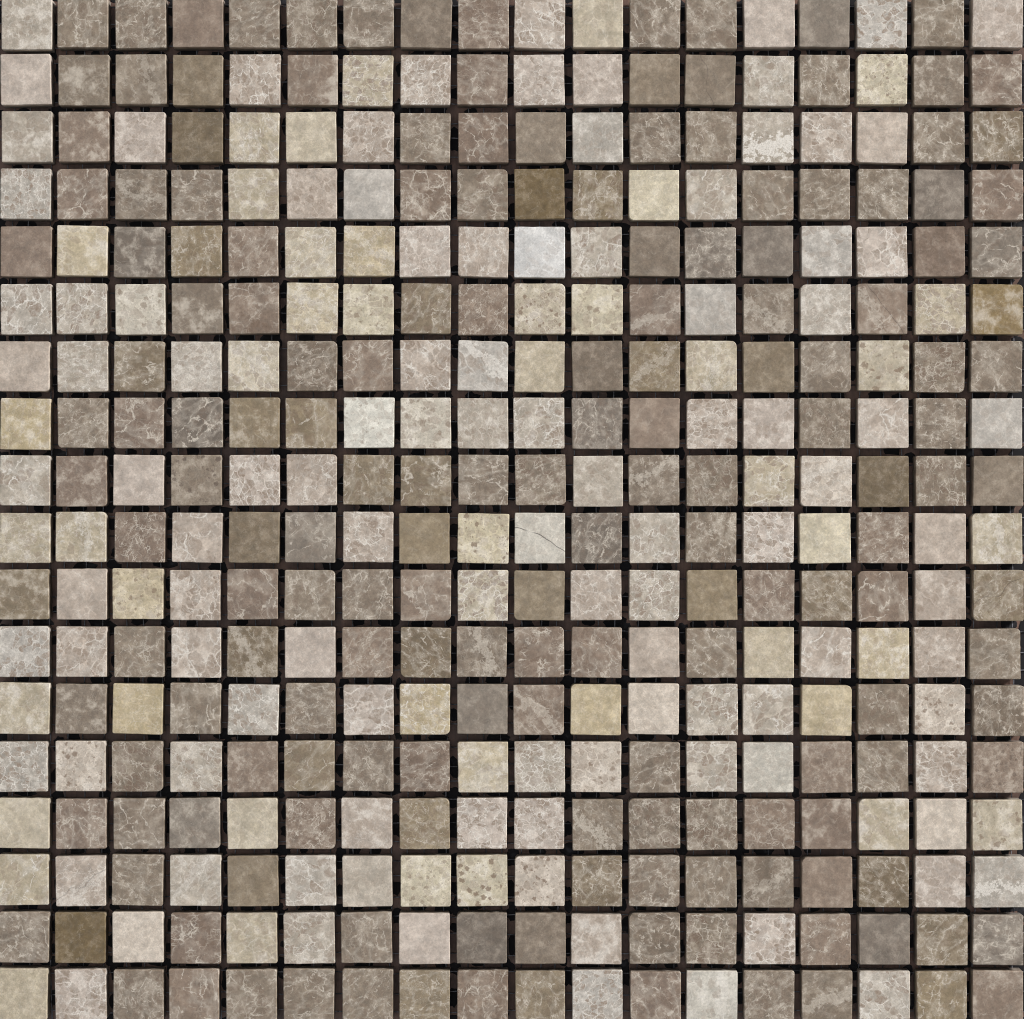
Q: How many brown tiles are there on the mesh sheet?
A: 175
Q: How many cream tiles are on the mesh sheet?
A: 149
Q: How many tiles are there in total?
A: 324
